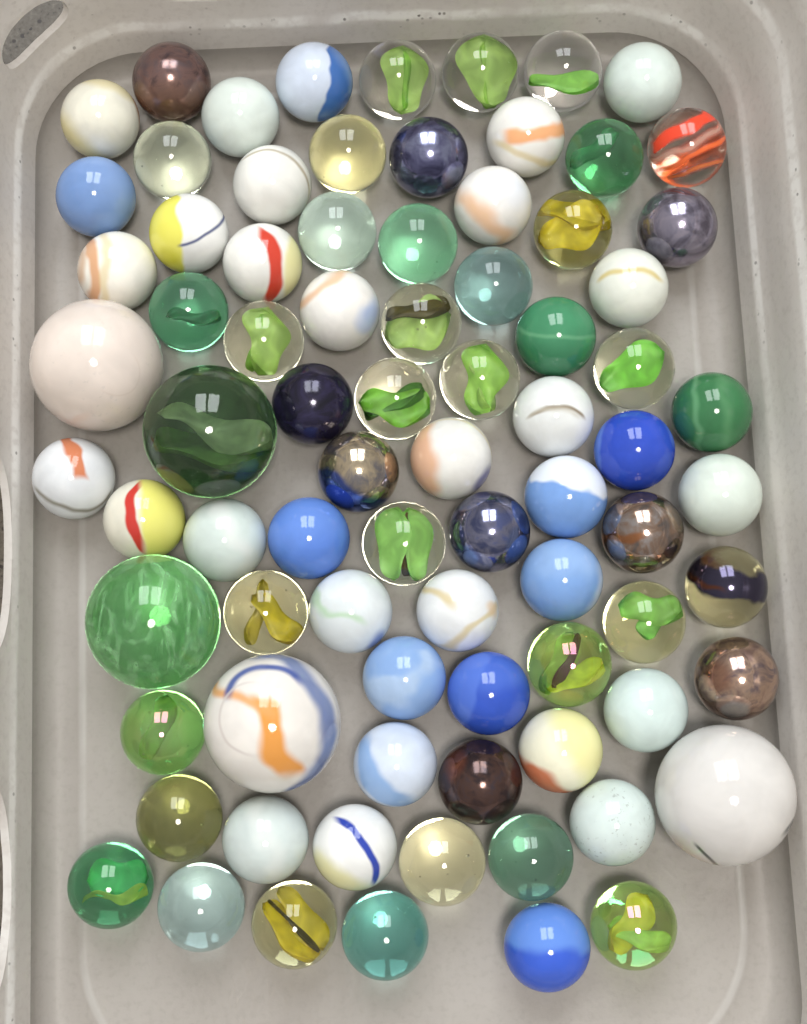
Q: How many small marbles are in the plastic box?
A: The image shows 76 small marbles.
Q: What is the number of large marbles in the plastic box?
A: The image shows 5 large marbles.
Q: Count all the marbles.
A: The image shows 81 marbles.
